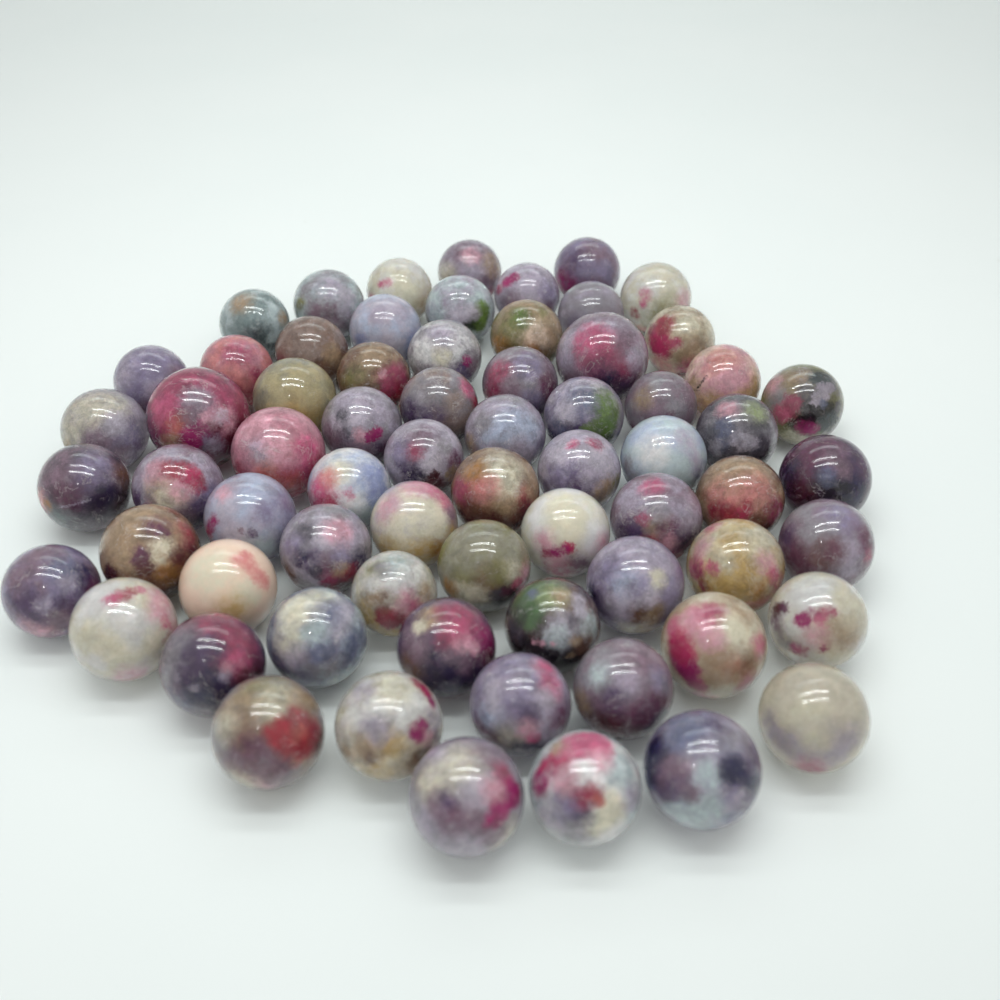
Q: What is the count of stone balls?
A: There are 68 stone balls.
